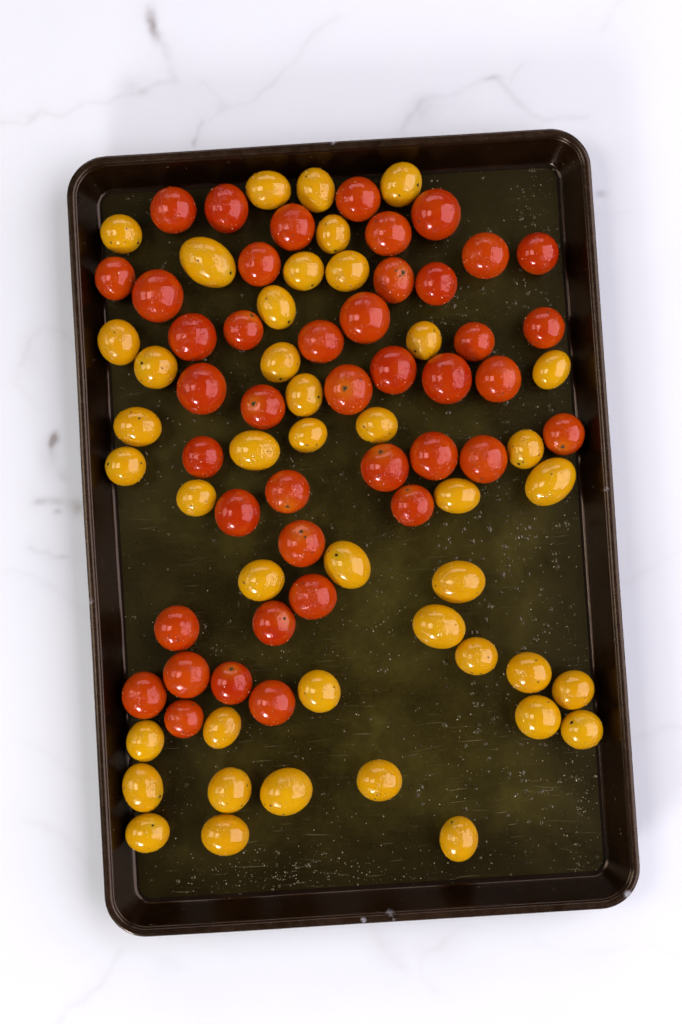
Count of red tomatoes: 42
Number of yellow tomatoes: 43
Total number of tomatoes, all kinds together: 85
